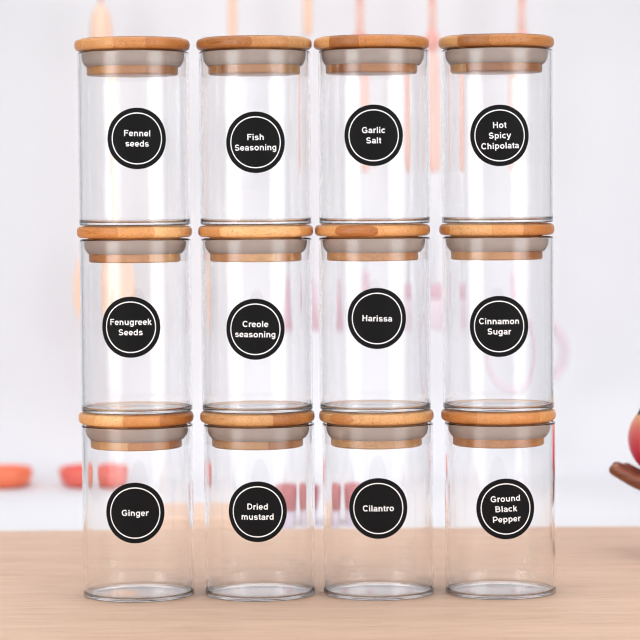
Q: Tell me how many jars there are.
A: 12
